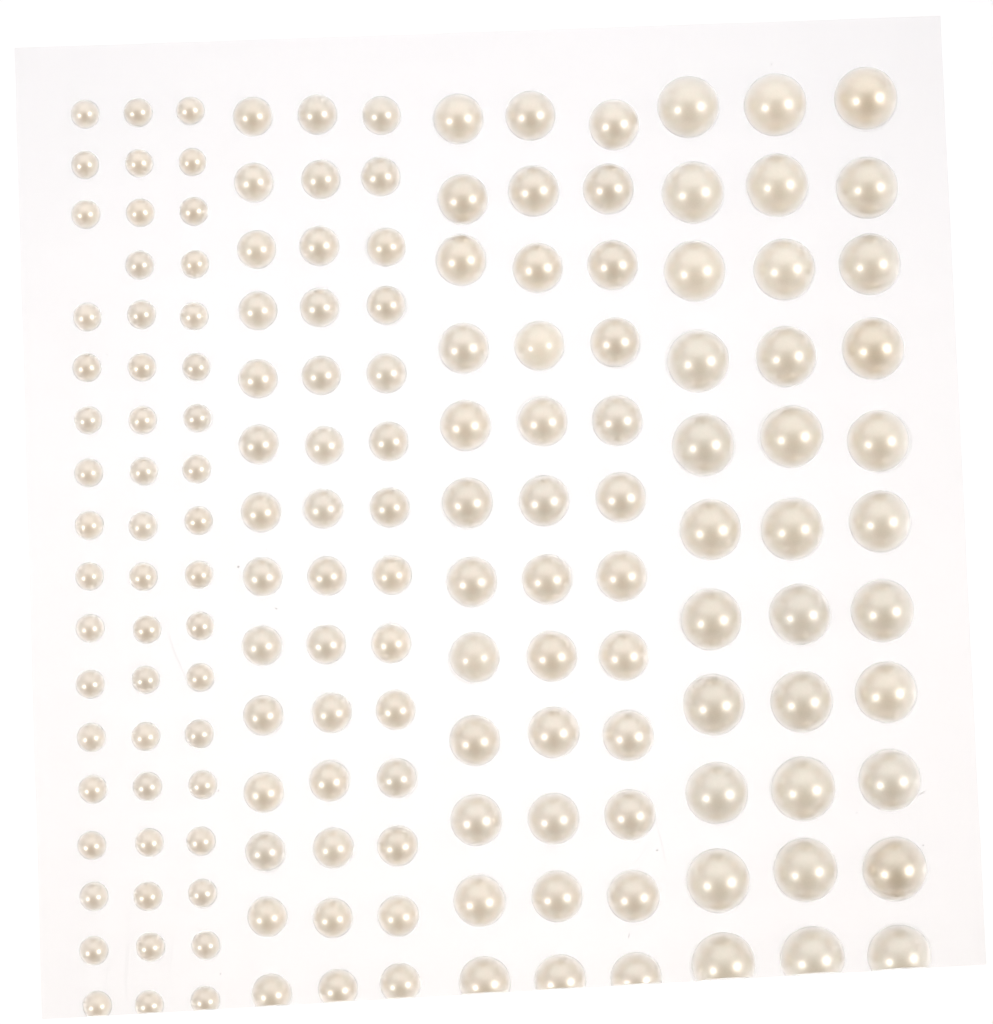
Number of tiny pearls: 53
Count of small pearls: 42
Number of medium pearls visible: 36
